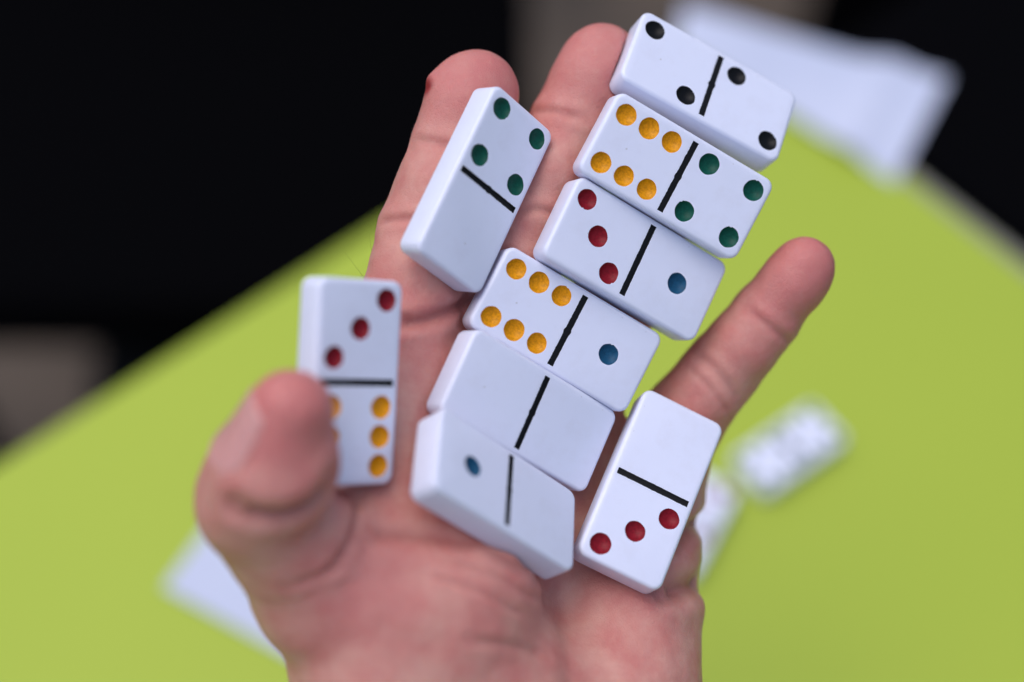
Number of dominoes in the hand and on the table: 11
